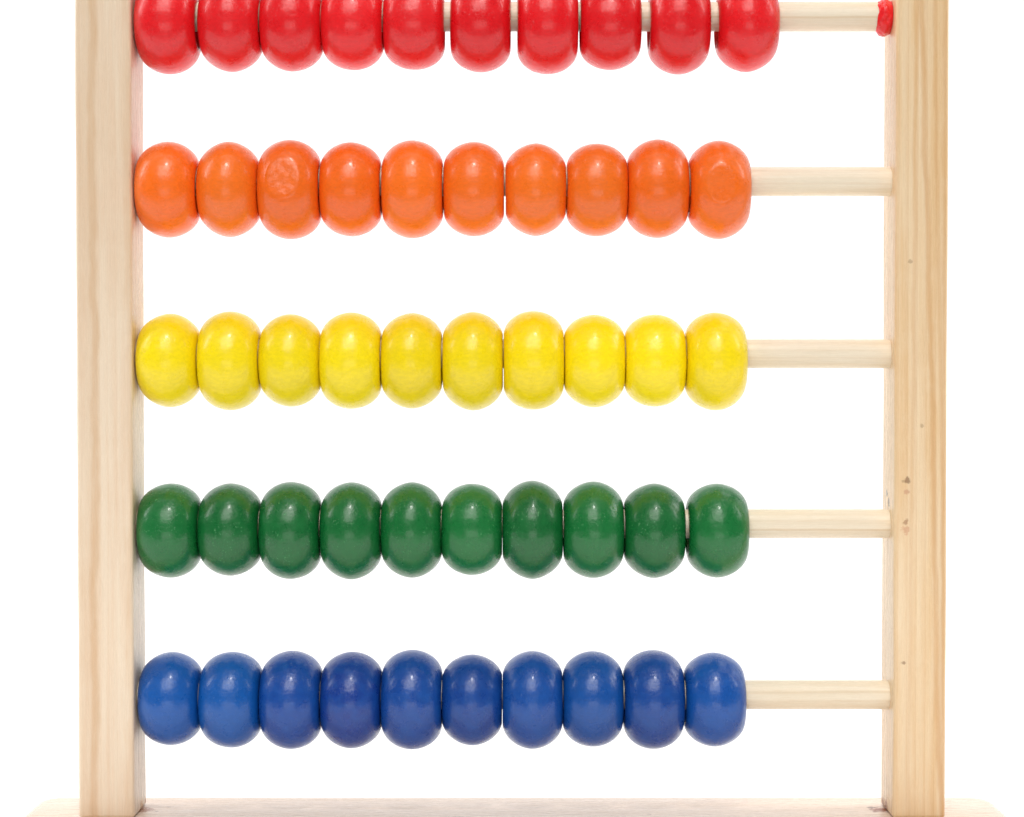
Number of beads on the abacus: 50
